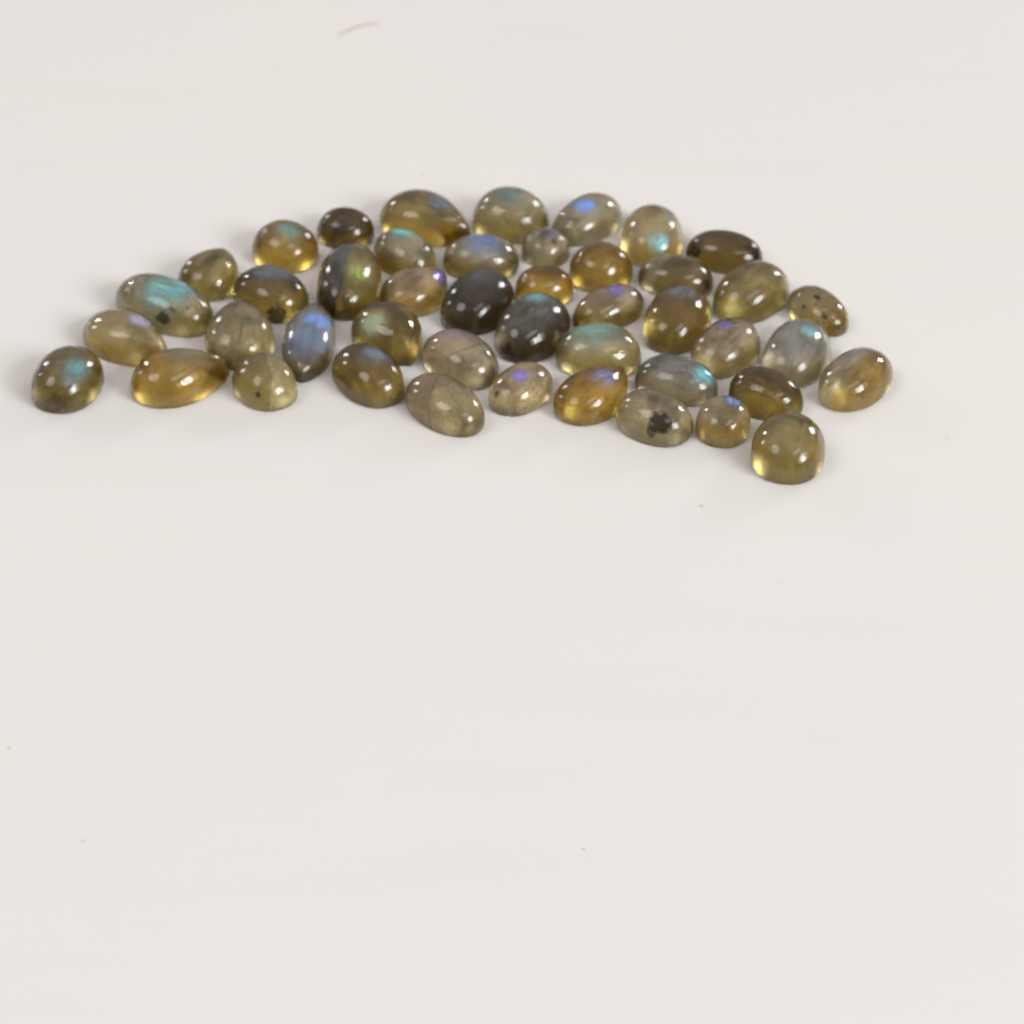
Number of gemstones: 45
